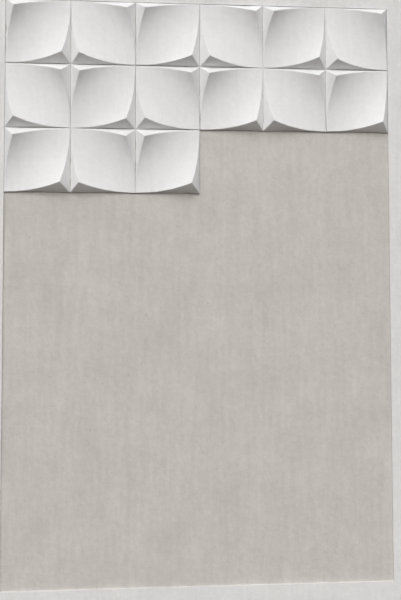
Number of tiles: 15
